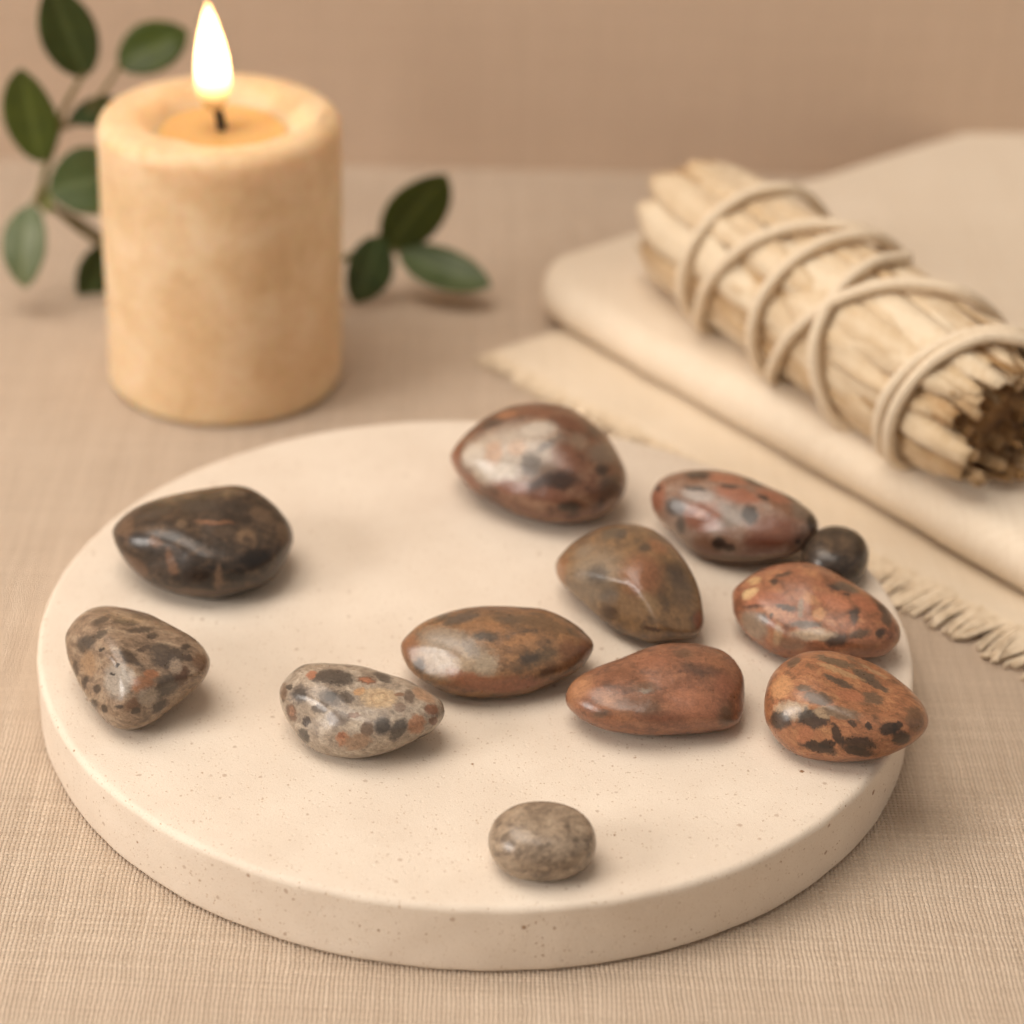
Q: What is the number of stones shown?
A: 12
